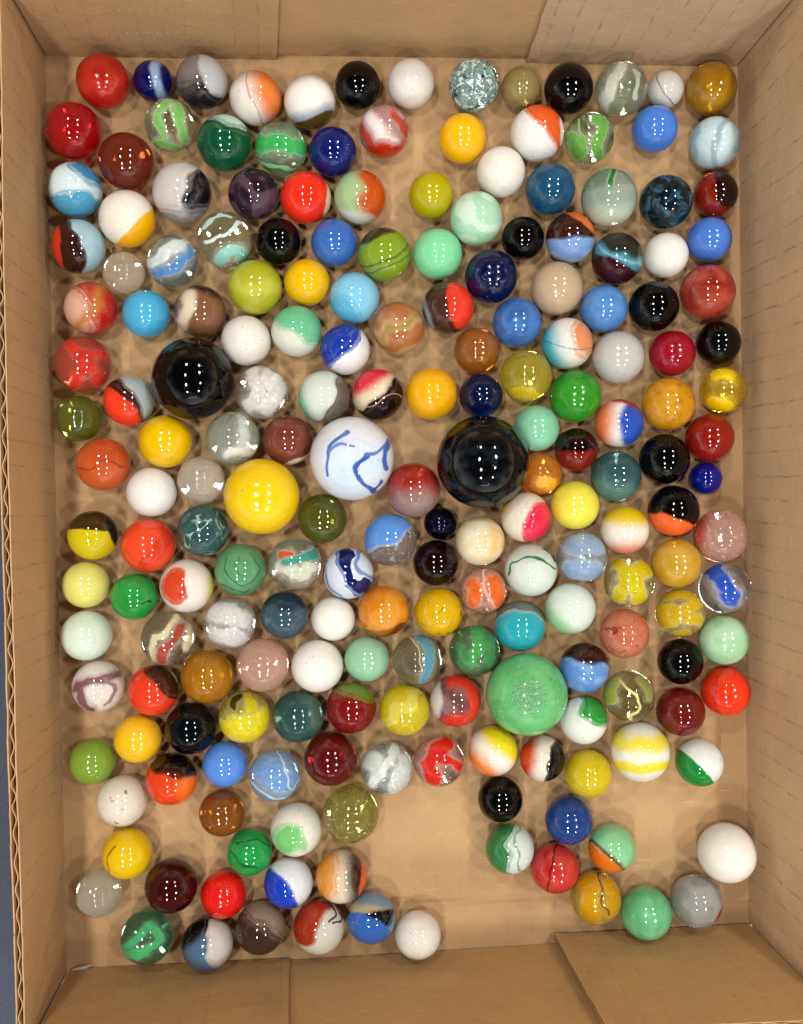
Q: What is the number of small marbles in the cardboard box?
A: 196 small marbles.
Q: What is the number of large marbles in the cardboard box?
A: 5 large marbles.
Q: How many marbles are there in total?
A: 201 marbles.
